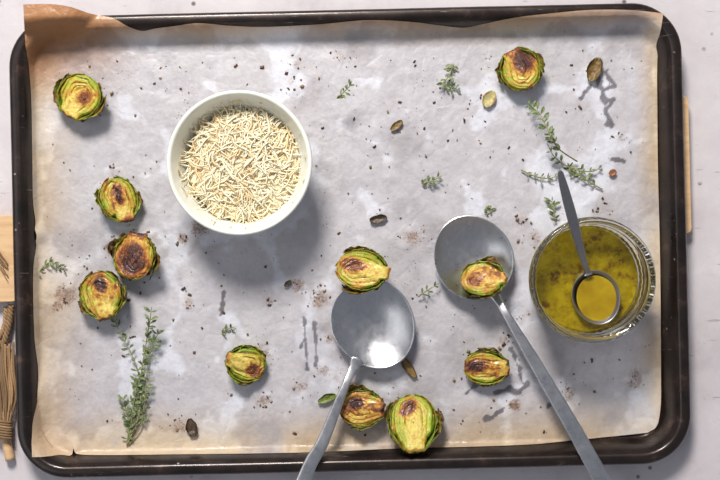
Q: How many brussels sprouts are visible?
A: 11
